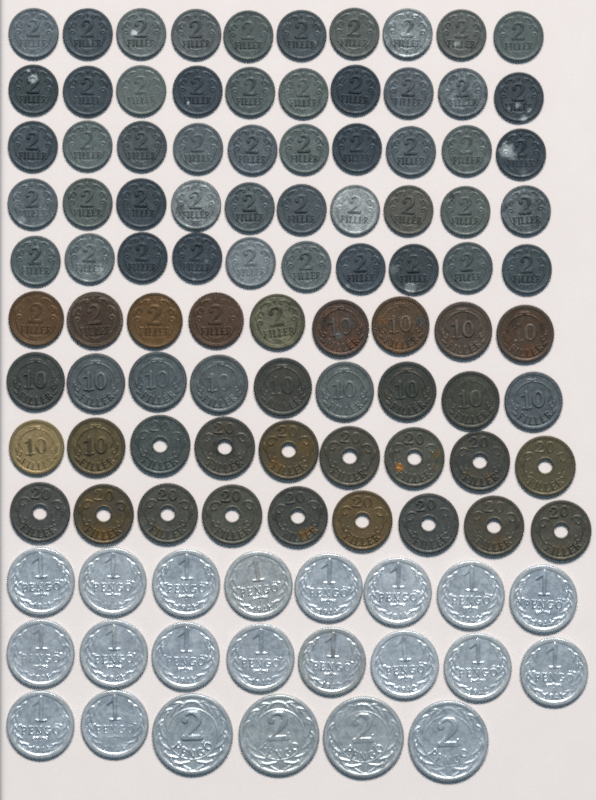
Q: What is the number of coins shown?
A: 108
